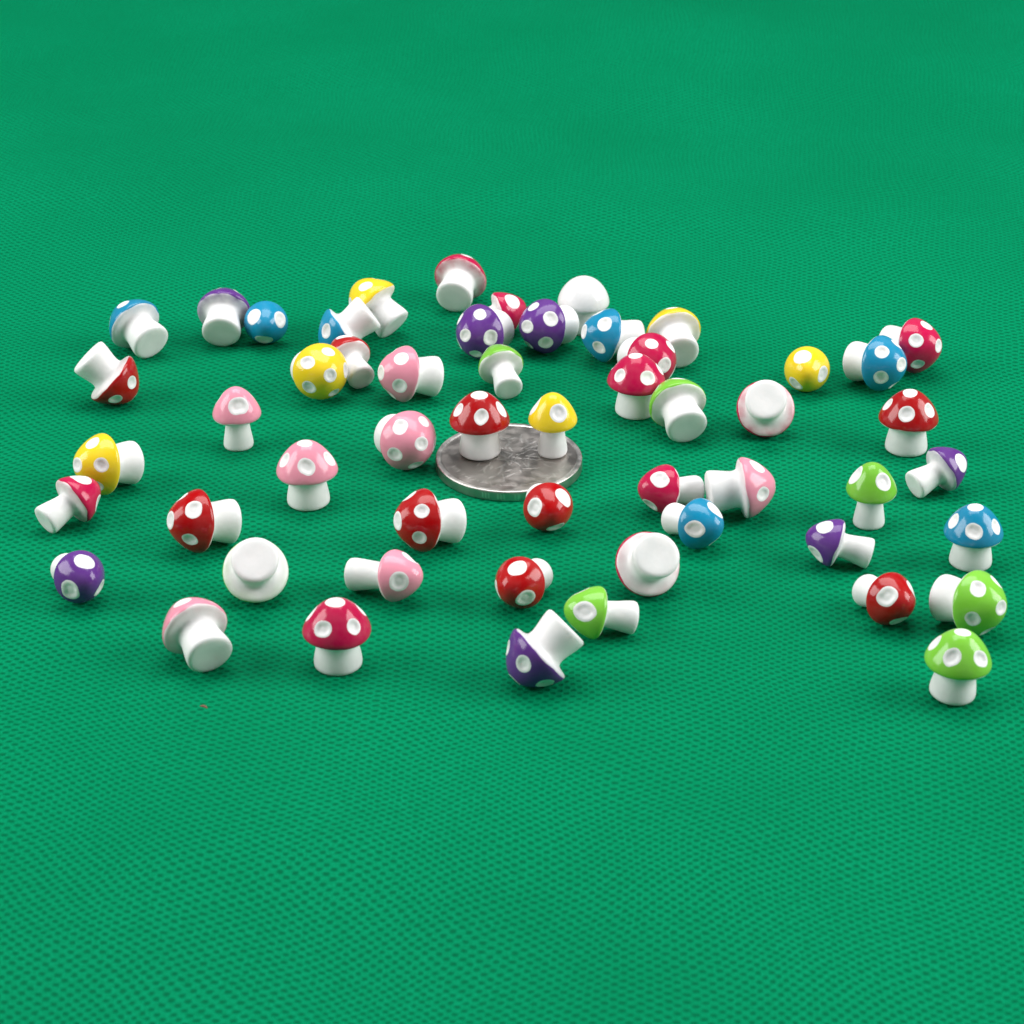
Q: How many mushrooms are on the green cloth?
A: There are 54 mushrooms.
